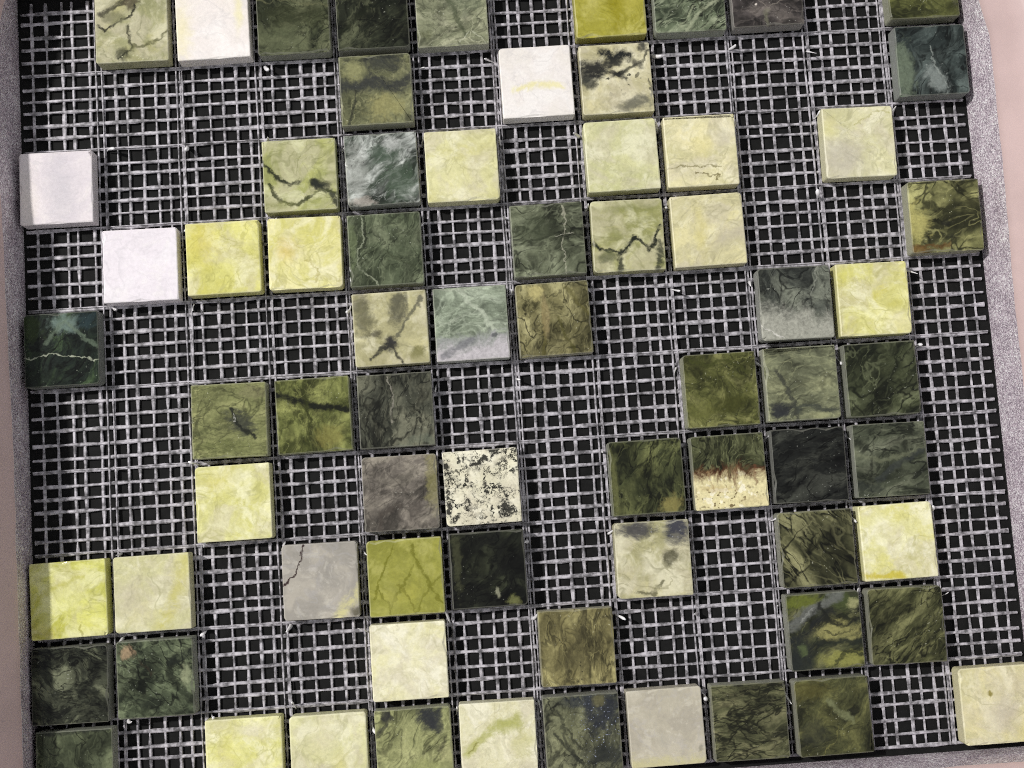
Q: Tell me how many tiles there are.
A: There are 71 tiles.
